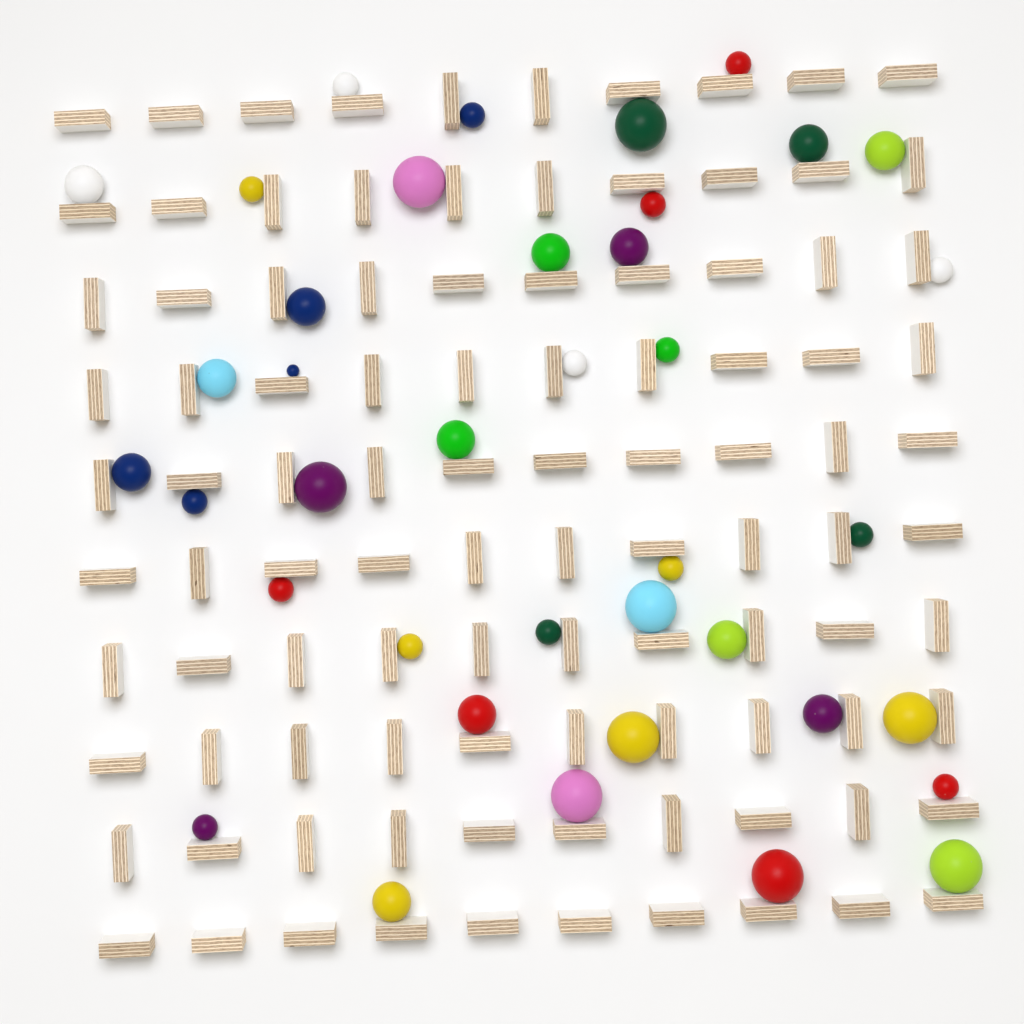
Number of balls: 39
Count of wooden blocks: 100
